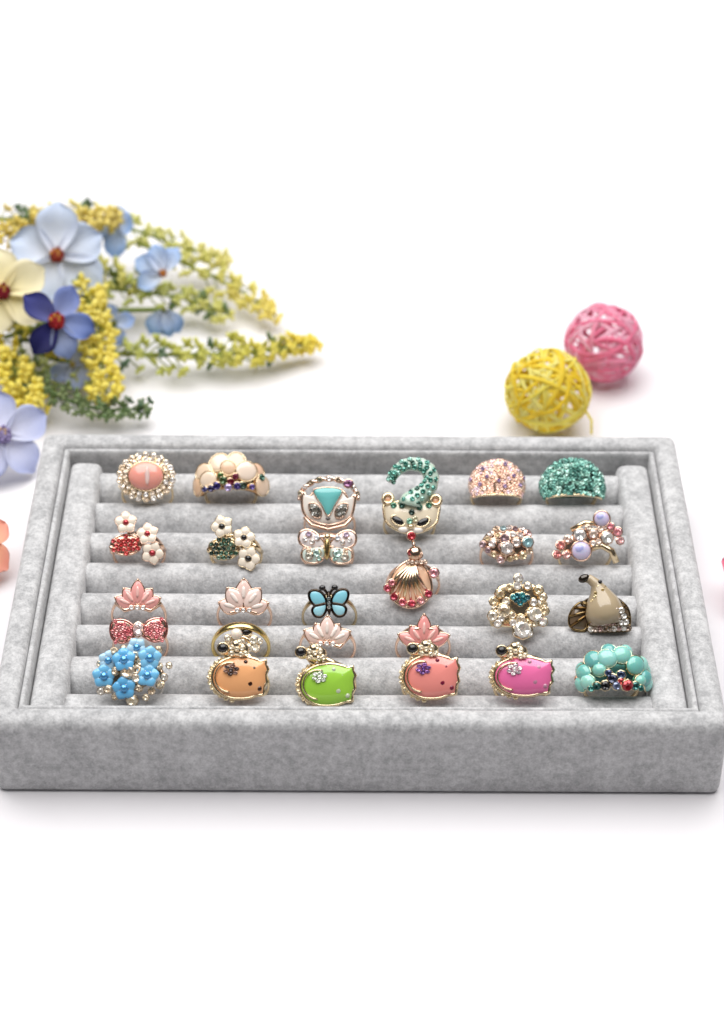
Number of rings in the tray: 27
